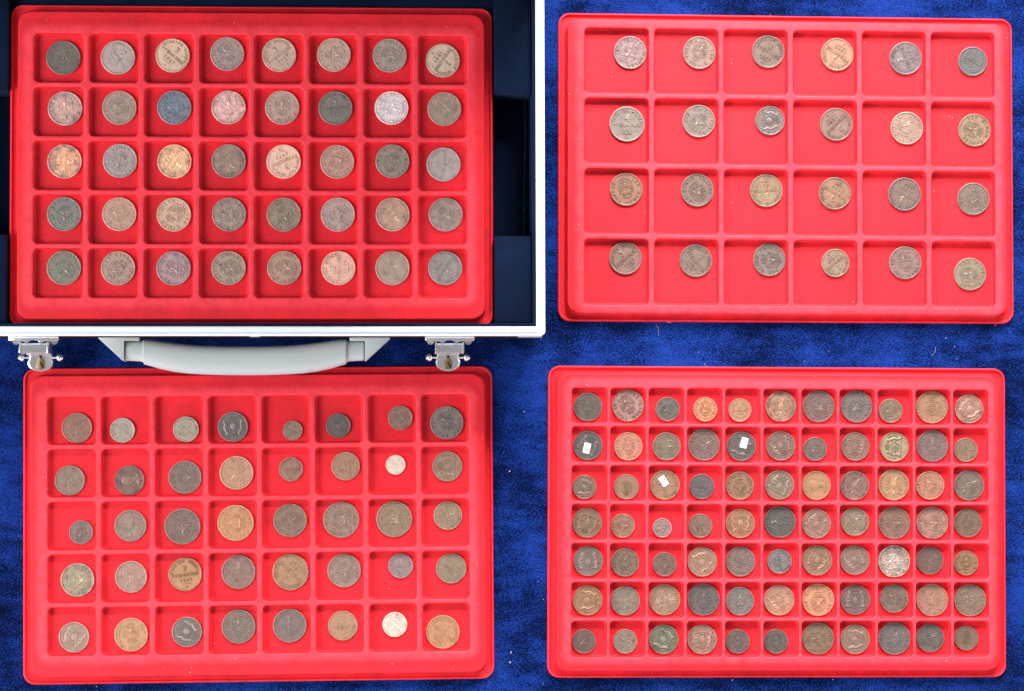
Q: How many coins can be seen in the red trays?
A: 181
